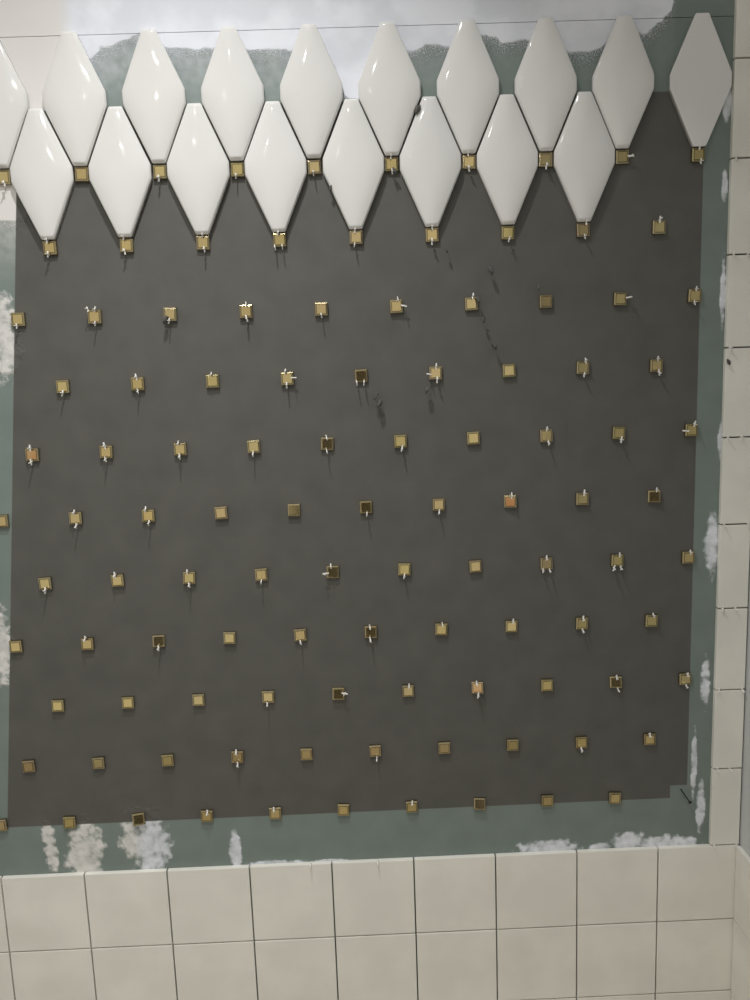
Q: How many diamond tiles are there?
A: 18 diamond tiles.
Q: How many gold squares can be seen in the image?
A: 108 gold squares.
